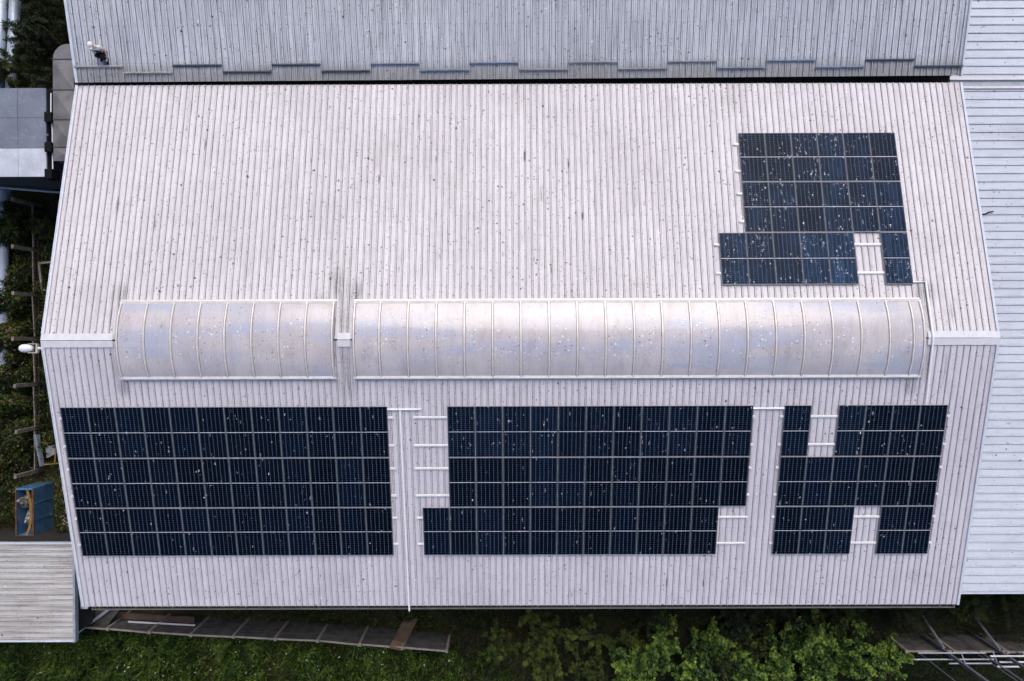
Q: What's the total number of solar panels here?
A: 103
